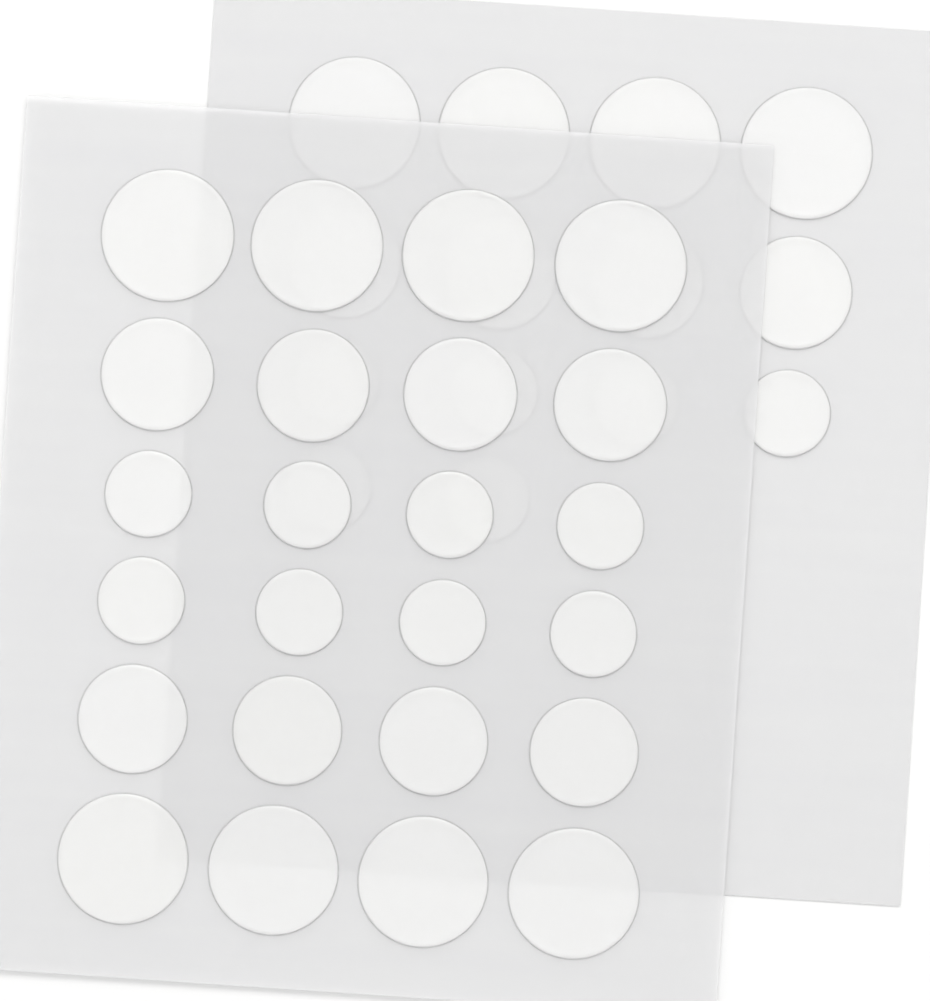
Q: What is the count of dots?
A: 38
